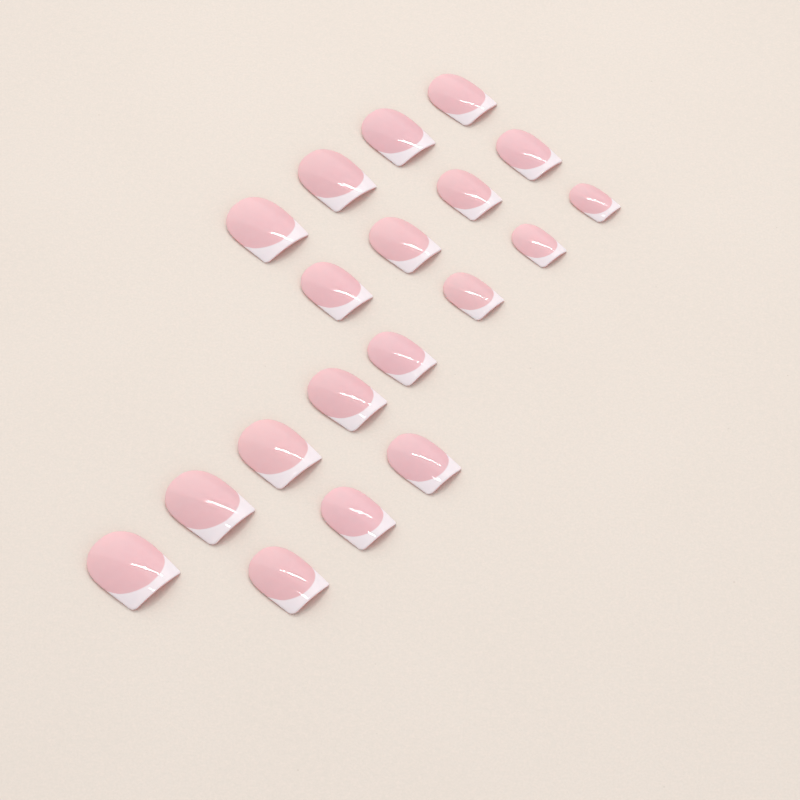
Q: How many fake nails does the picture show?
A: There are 19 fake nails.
